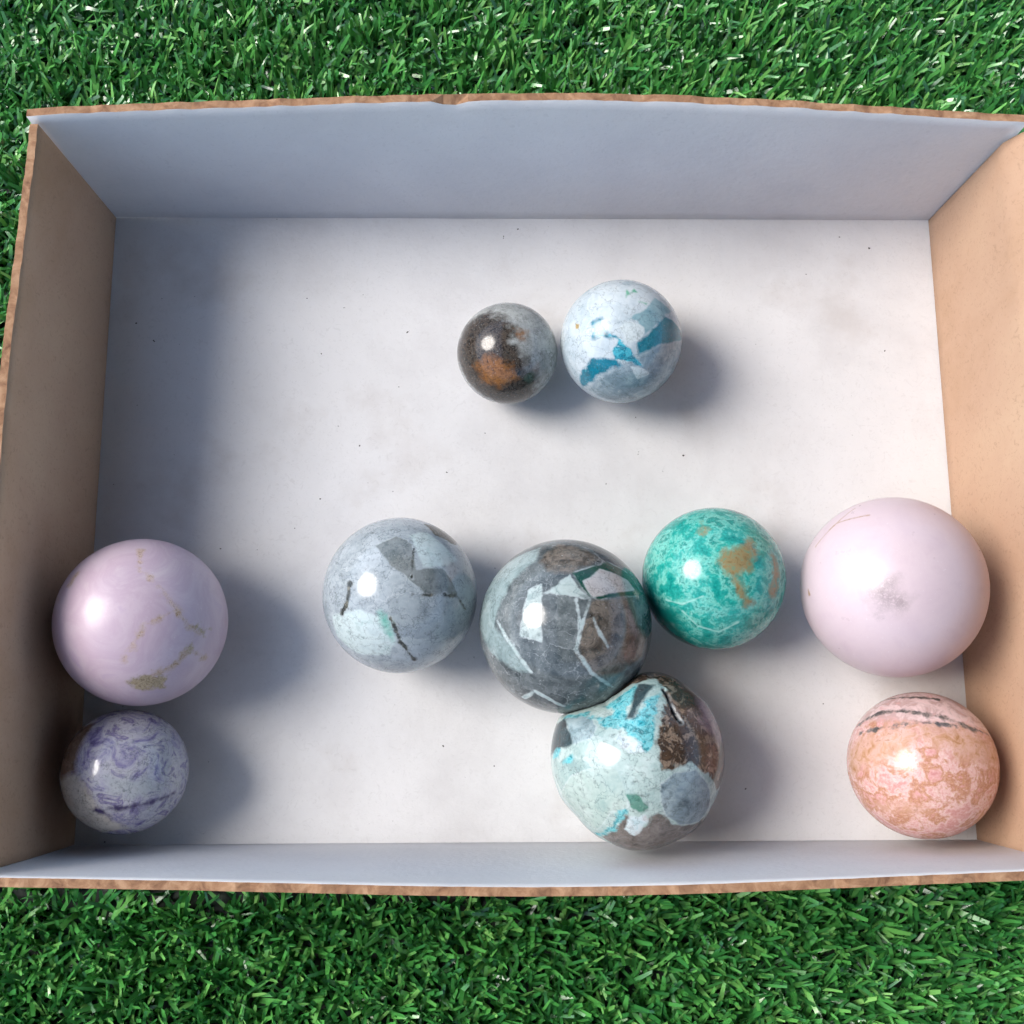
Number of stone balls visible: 10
